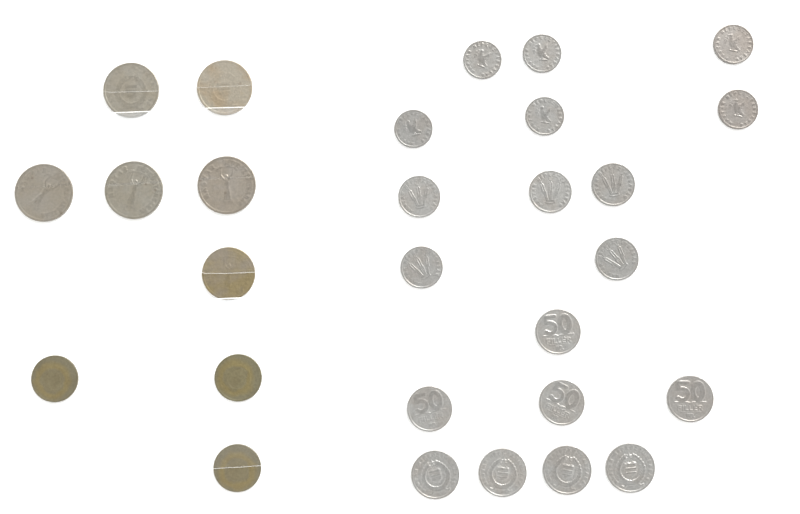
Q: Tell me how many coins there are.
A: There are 28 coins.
